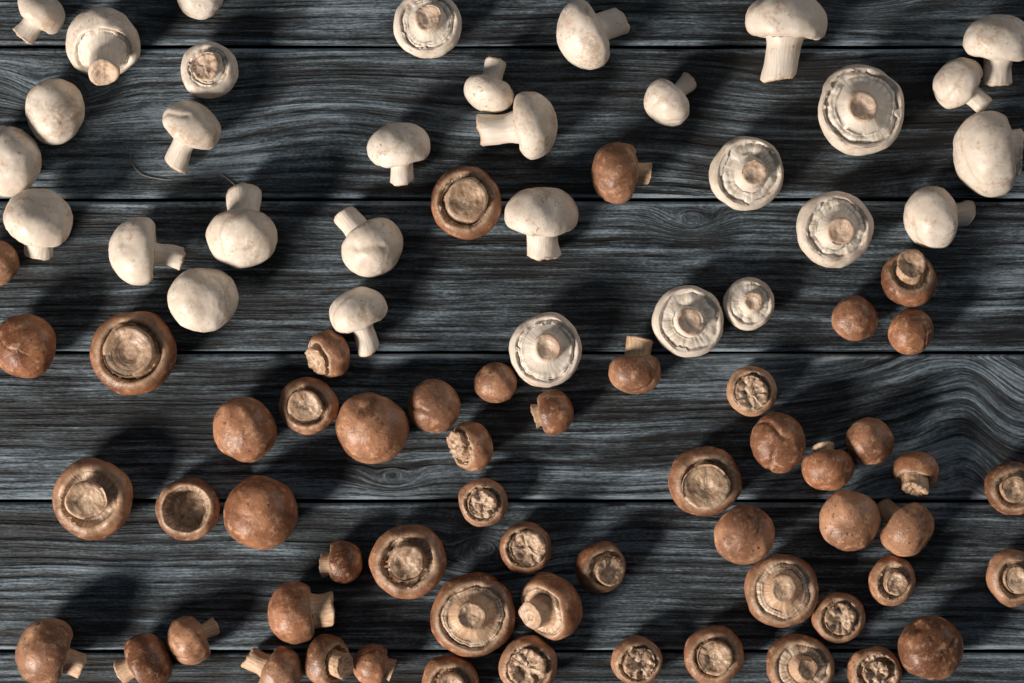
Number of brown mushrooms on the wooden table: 55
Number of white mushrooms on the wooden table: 31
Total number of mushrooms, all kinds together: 86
